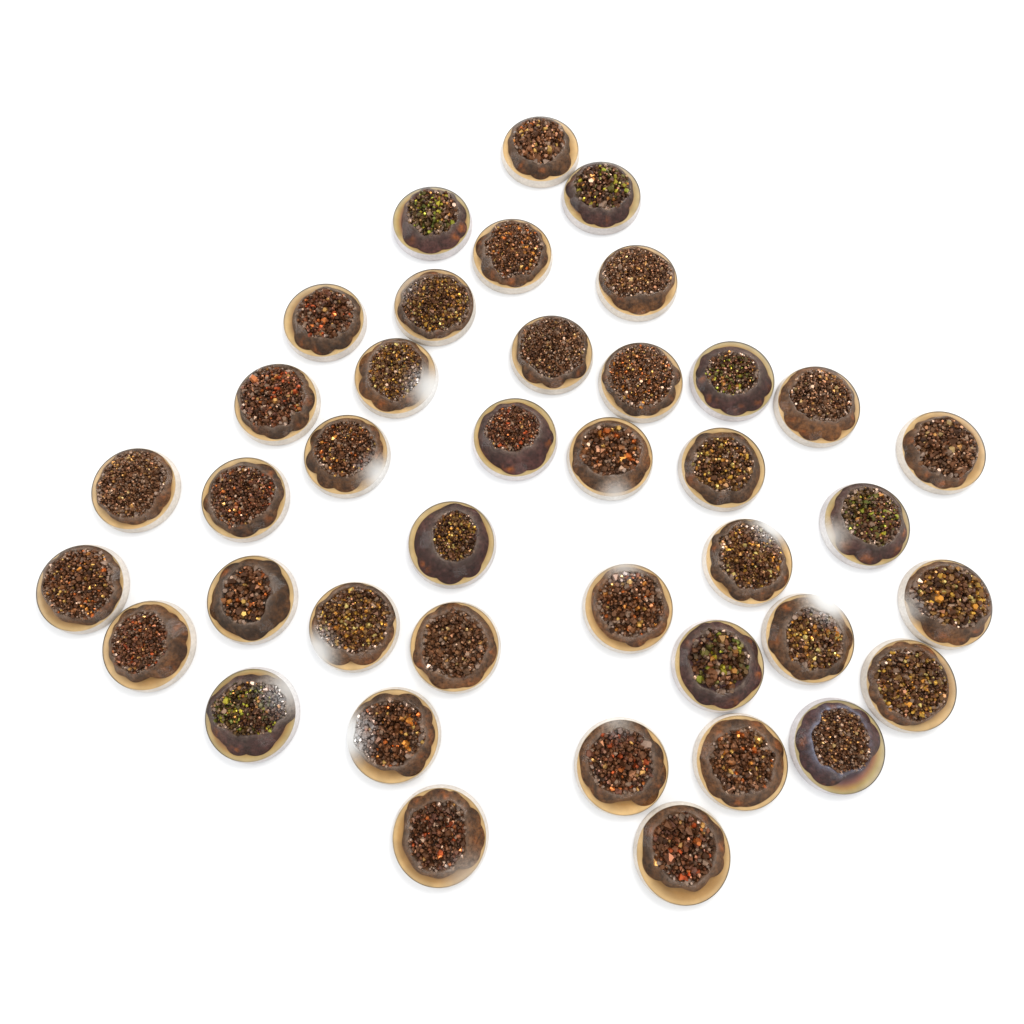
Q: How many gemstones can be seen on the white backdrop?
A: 40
